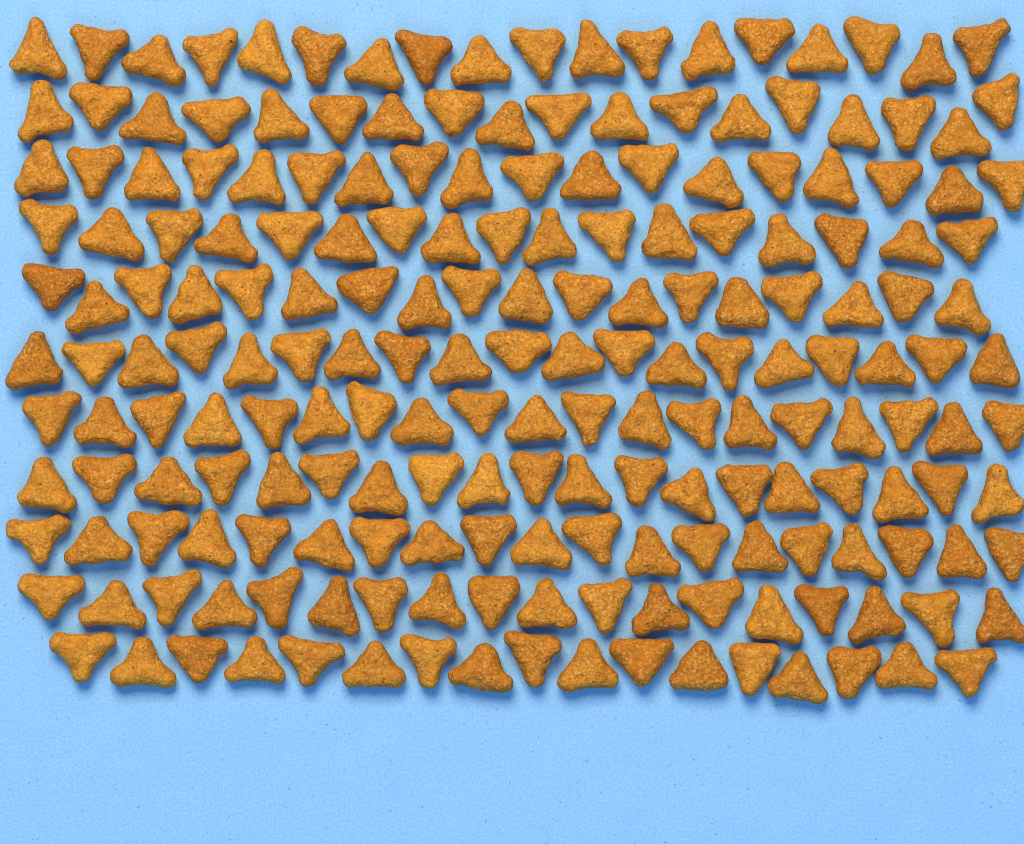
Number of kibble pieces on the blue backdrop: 200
